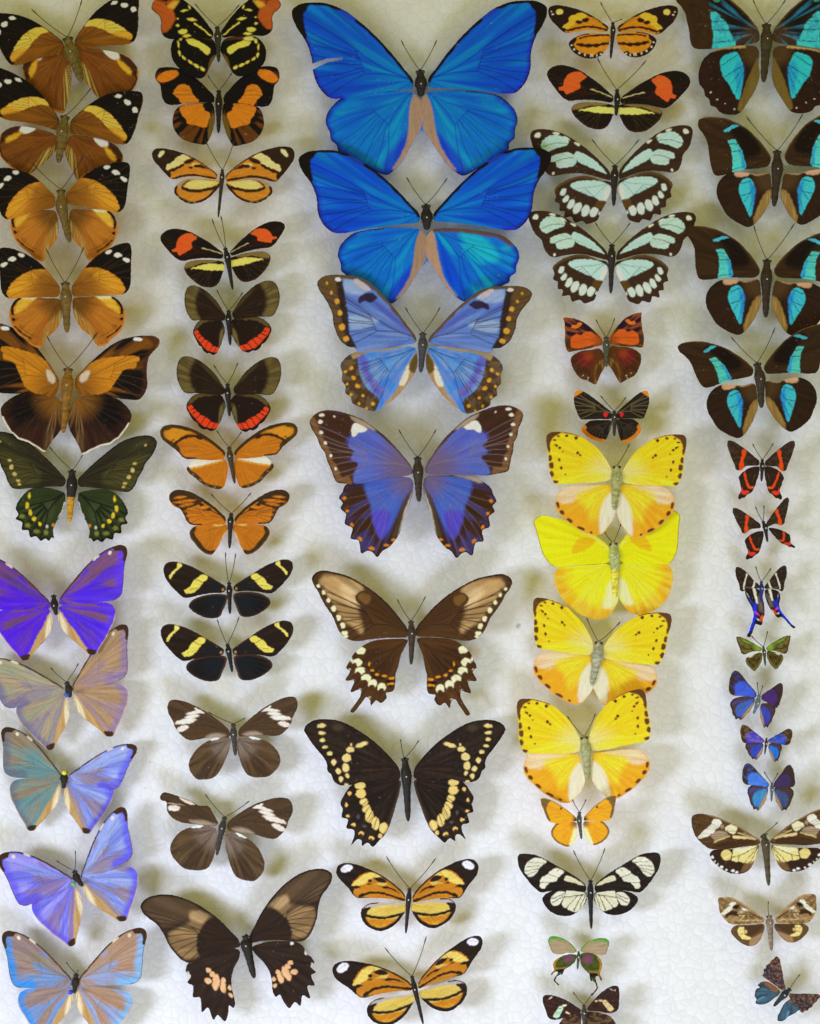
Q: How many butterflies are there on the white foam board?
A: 60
